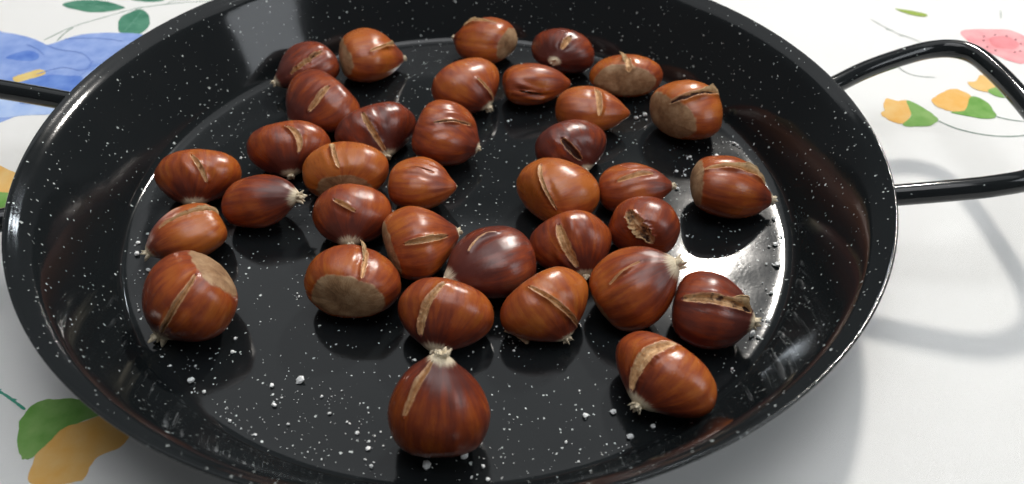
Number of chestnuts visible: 35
